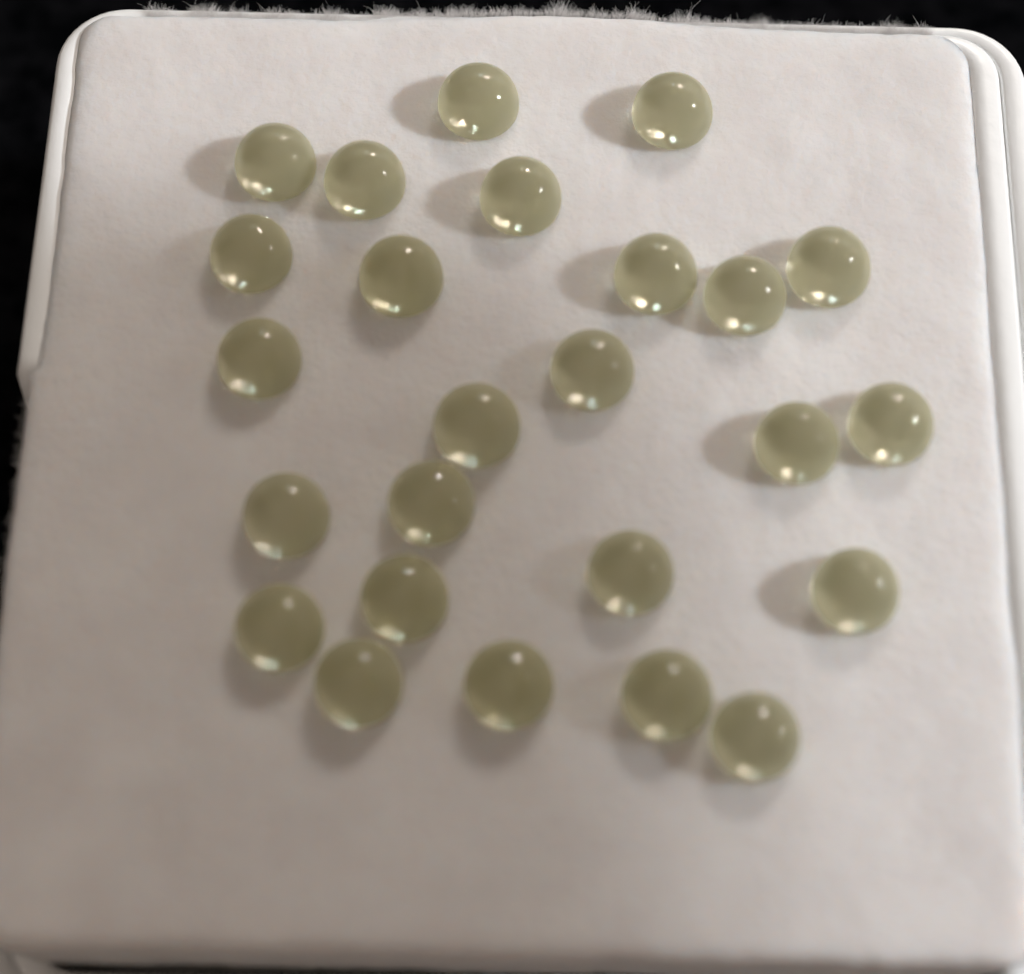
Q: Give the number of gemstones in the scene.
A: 25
